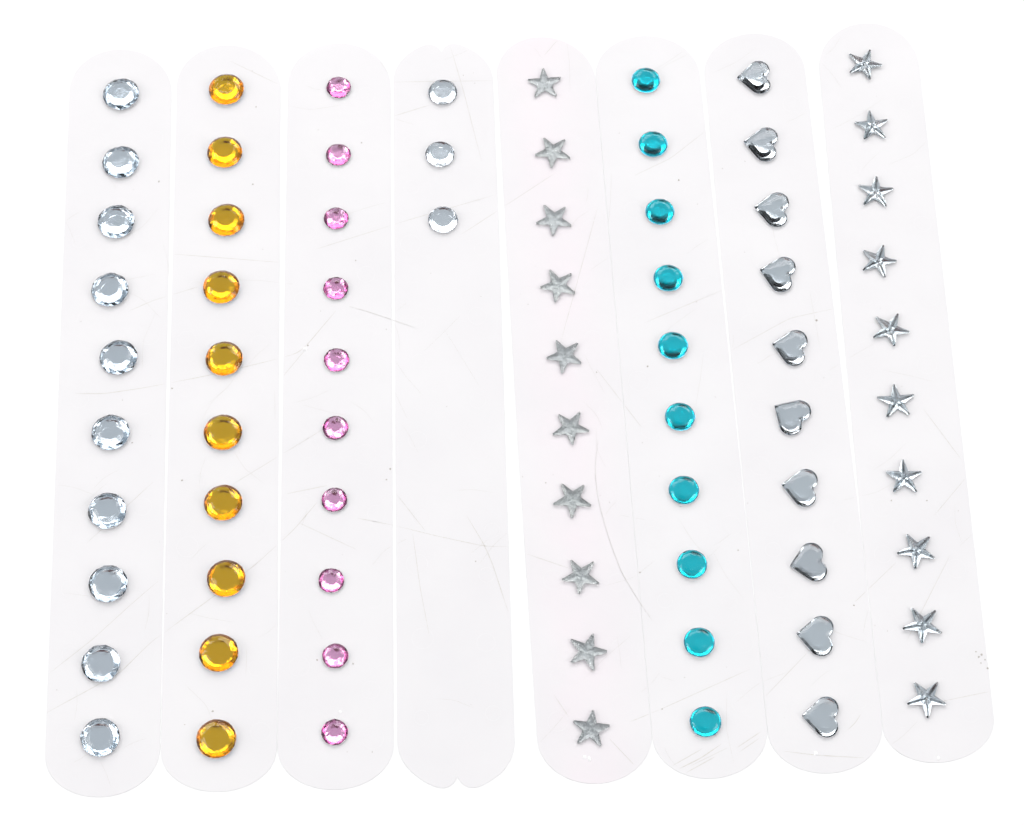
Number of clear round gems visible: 13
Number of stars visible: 20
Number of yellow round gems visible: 10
